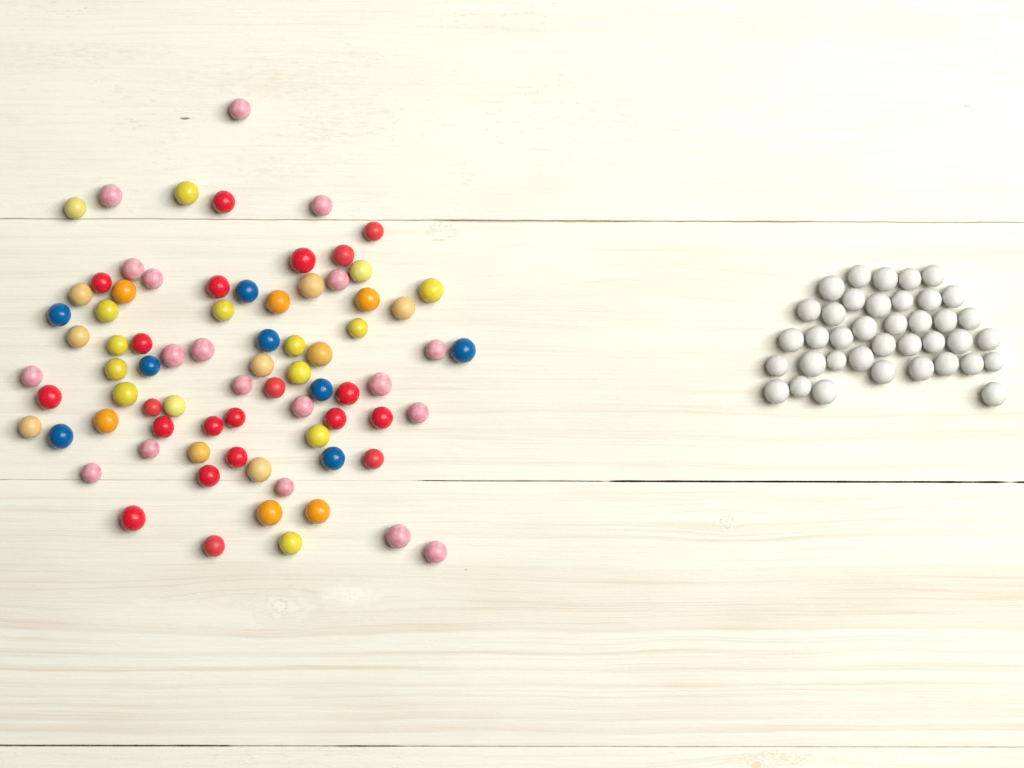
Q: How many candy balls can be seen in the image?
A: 116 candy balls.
